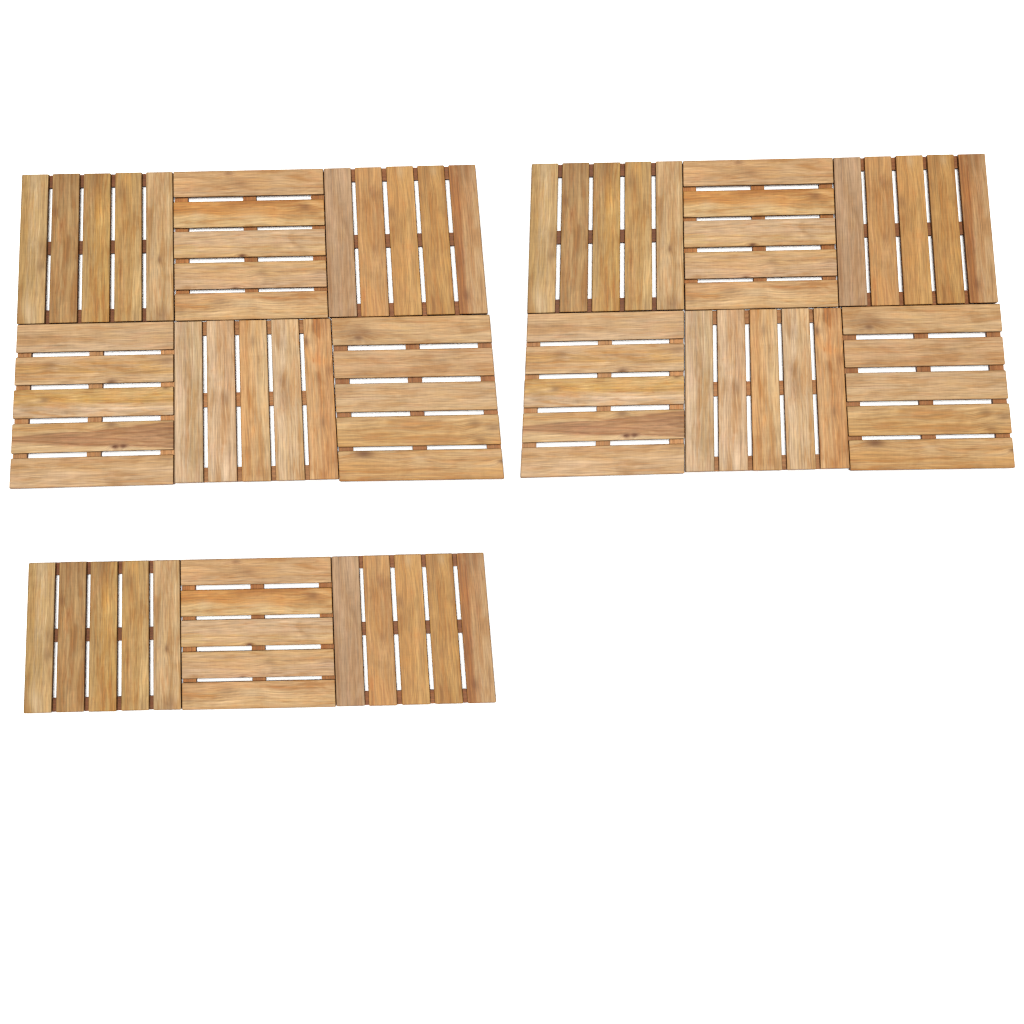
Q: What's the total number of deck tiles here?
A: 15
